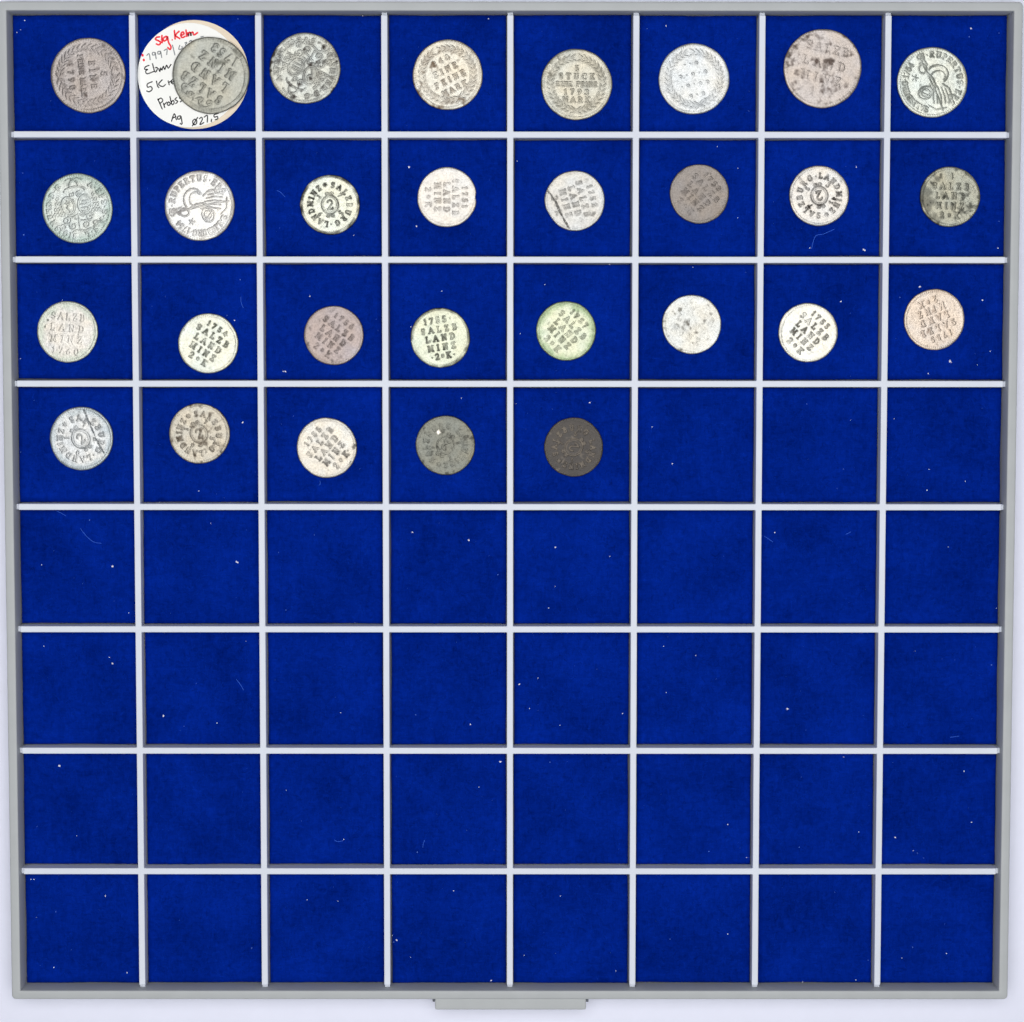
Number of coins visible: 29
